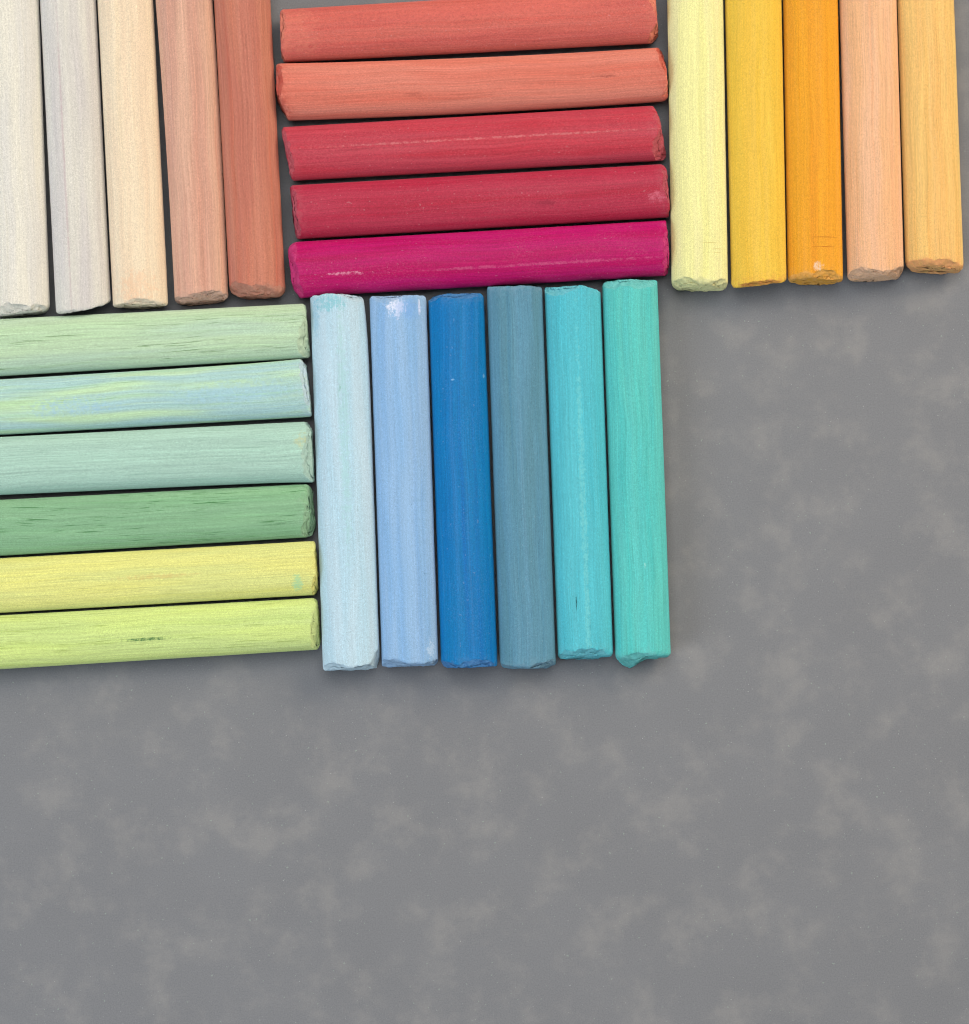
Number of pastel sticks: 27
